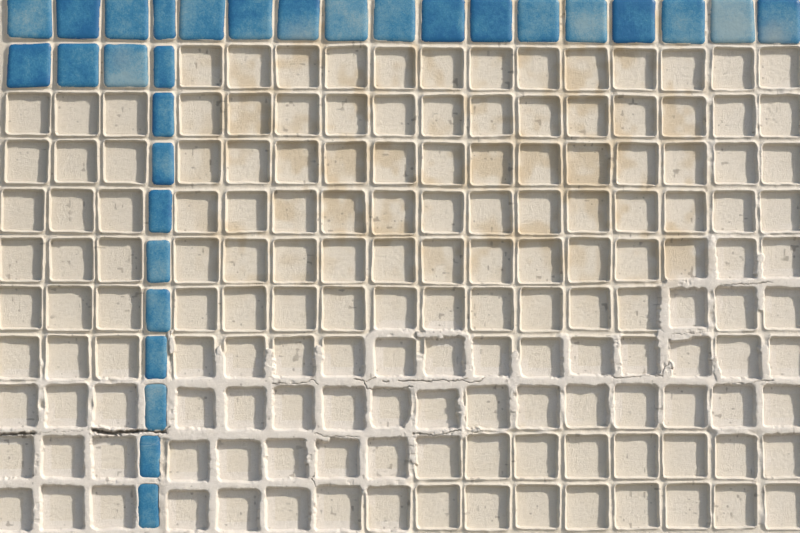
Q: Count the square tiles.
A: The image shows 19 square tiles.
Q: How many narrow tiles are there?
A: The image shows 11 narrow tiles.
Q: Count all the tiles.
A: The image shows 30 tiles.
